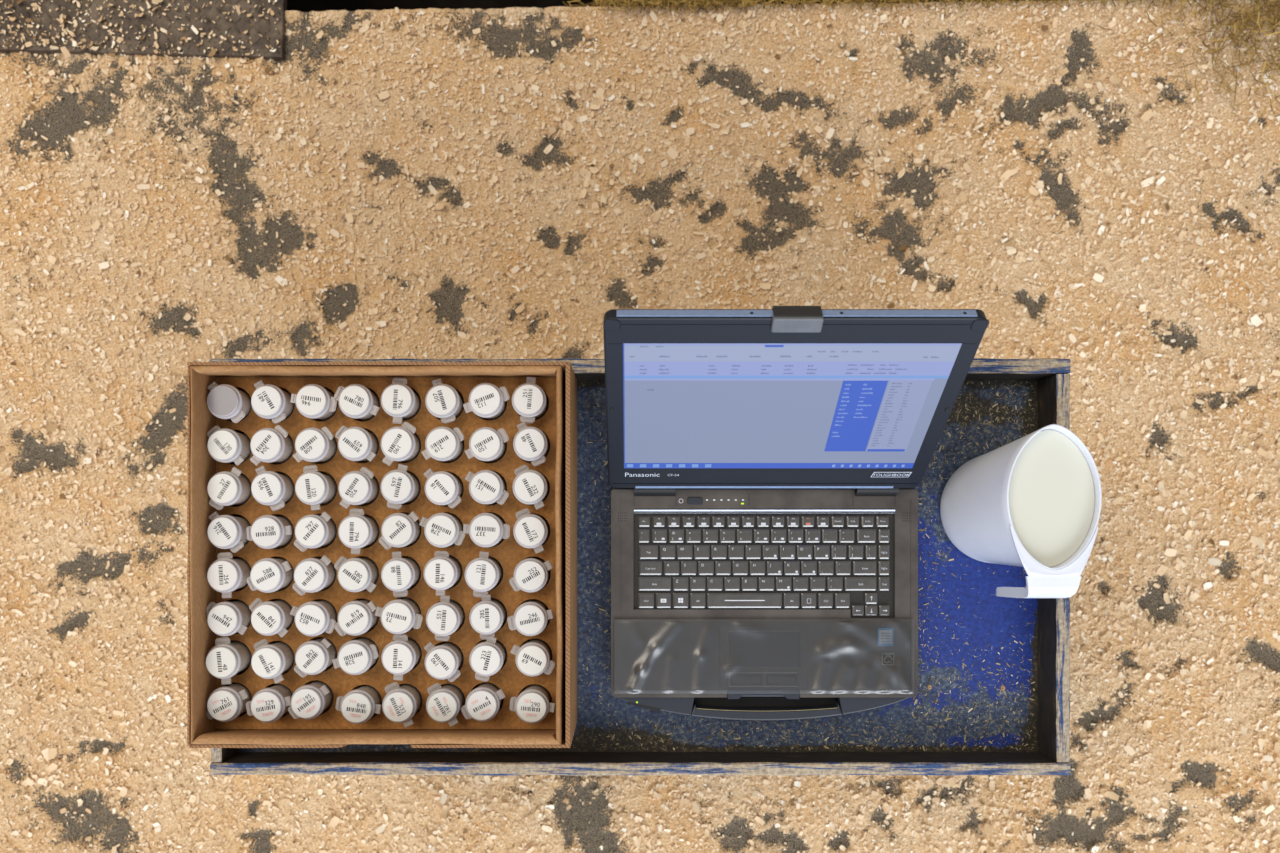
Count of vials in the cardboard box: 64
